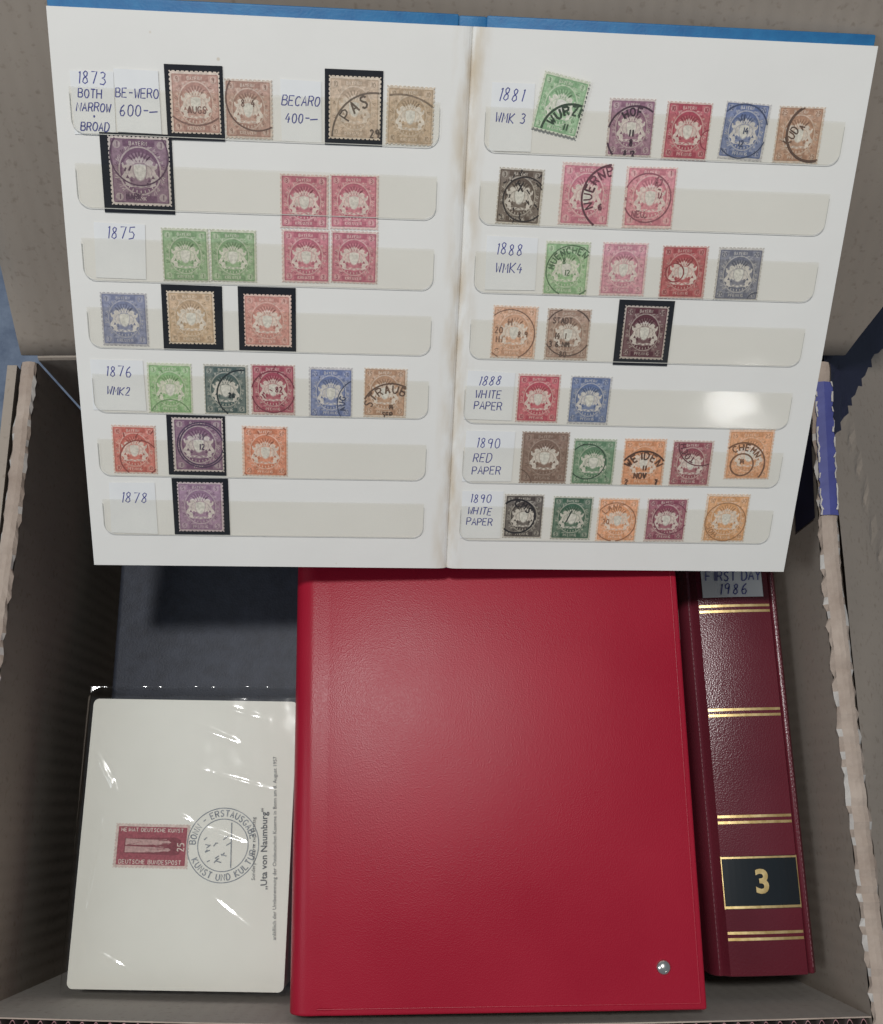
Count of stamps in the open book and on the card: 51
